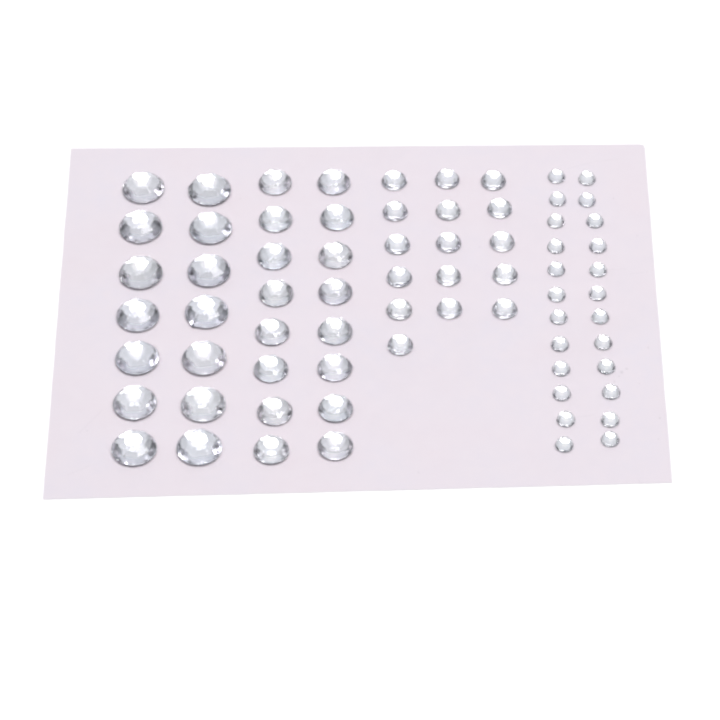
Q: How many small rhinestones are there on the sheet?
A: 16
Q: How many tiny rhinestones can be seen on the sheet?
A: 24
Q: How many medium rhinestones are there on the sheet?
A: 16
